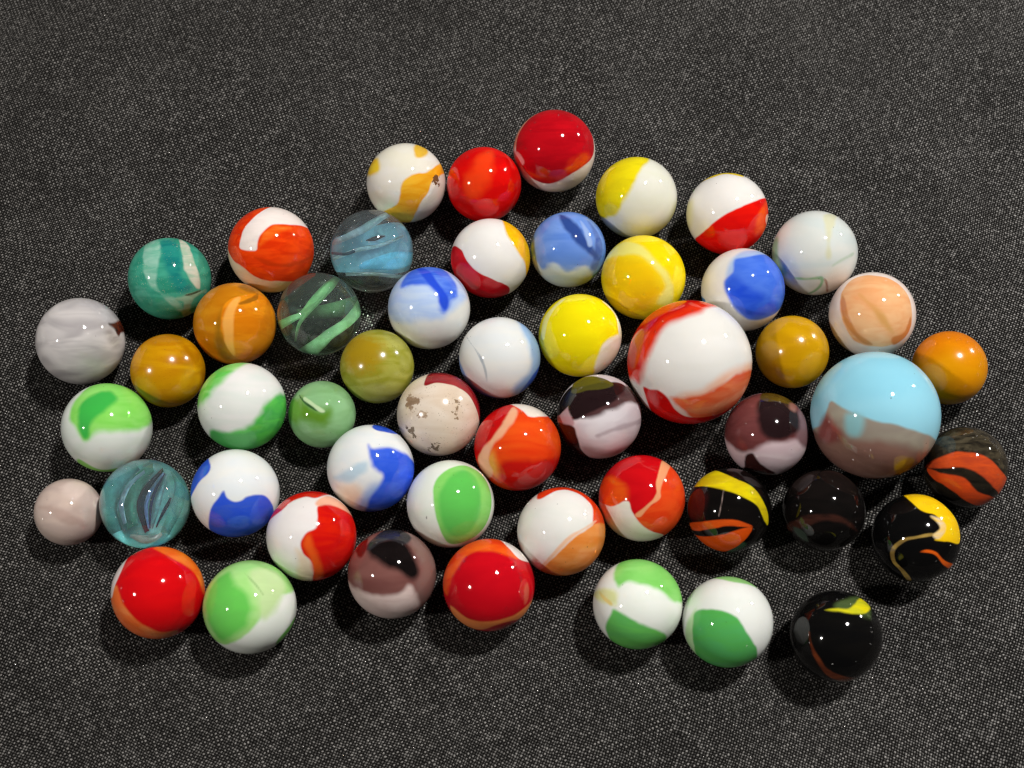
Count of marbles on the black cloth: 52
